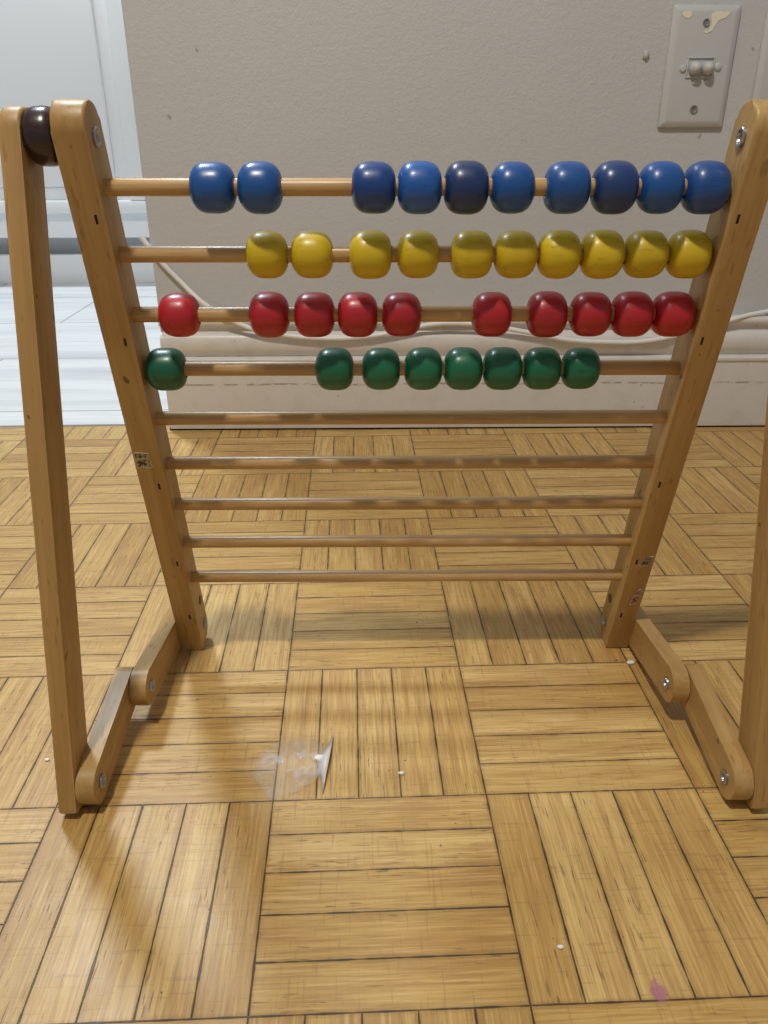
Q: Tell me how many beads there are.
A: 38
